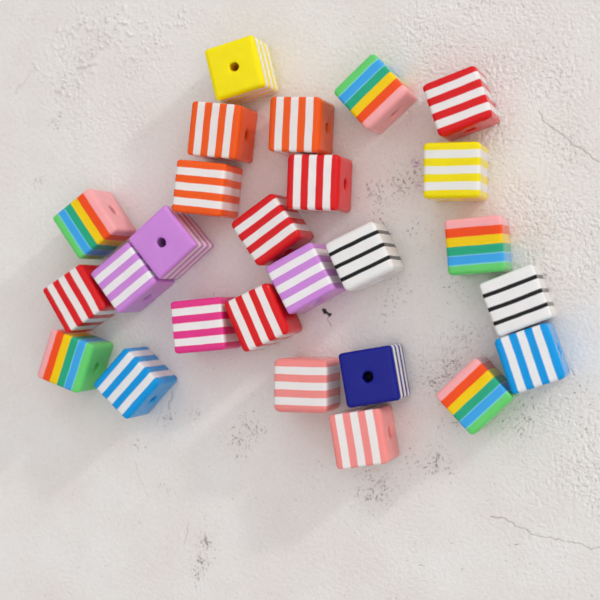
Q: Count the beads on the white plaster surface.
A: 26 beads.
